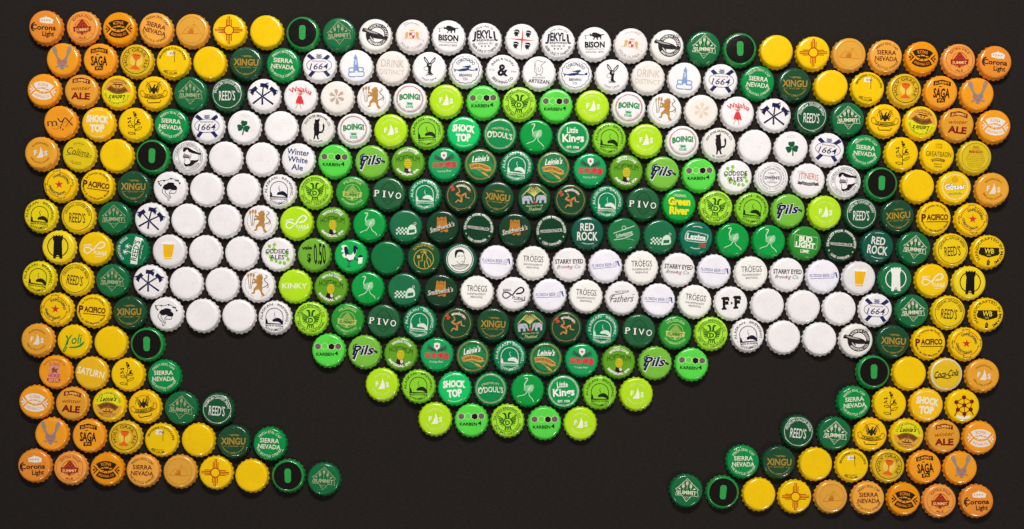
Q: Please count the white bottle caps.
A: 96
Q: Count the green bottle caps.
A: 145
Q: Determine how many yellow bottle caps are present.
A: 66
